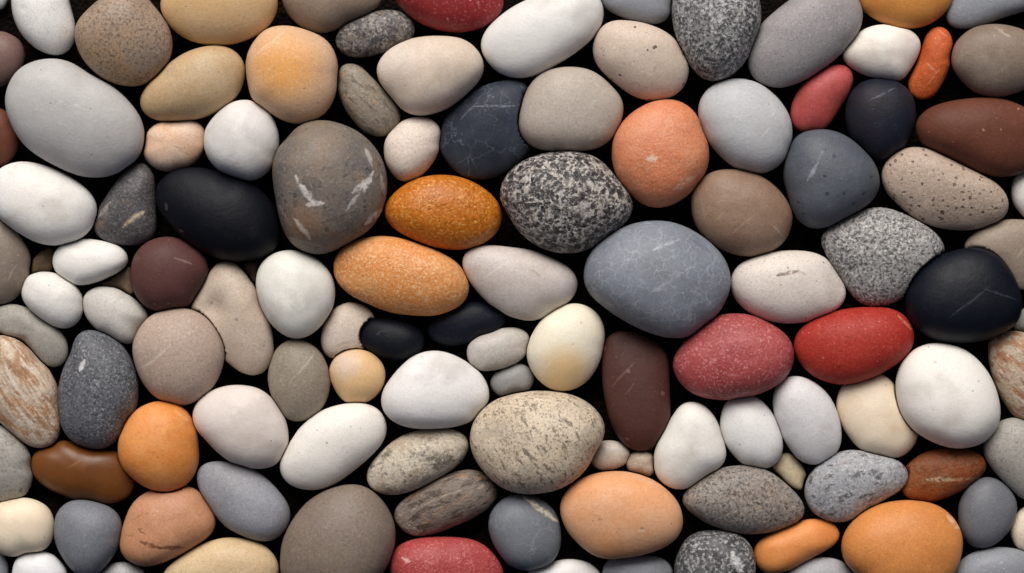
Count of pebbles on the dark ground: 120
